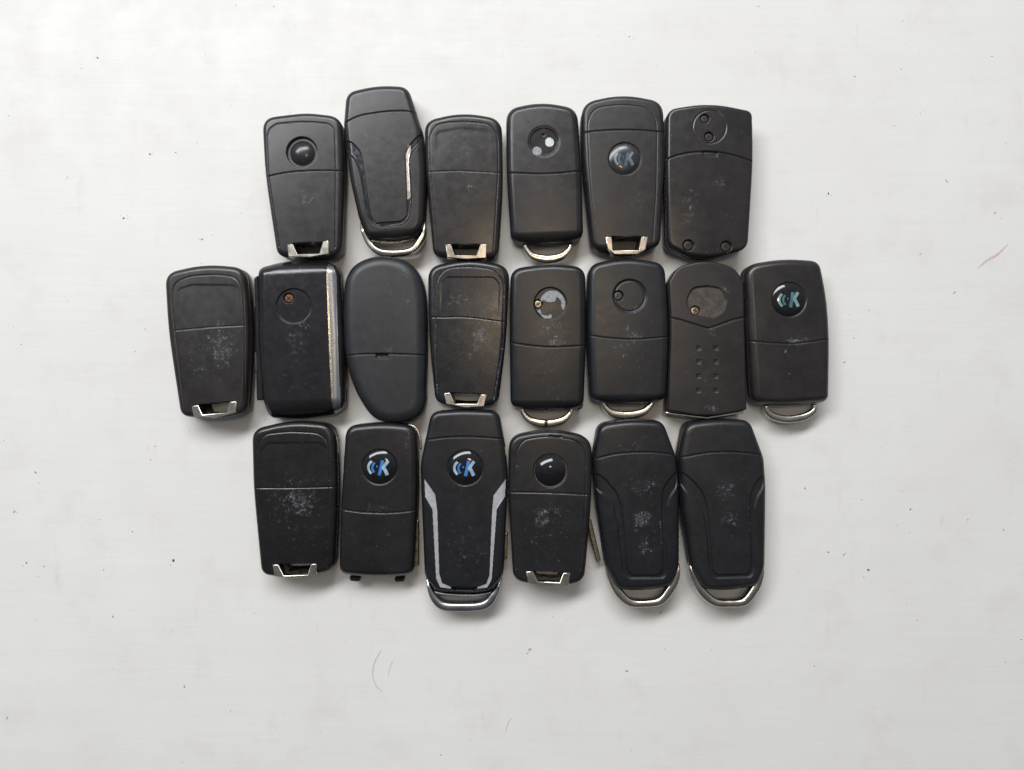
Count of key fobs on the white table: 20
